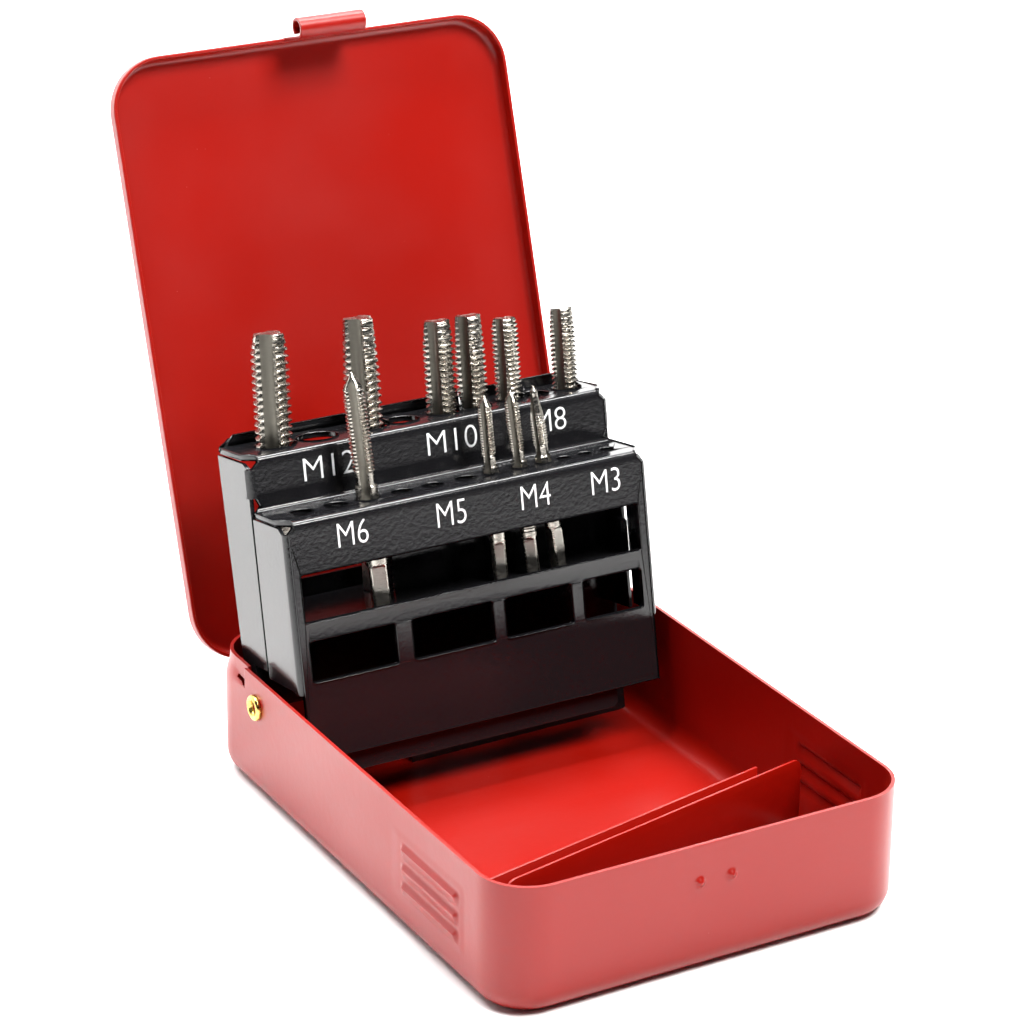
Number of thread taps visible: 10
